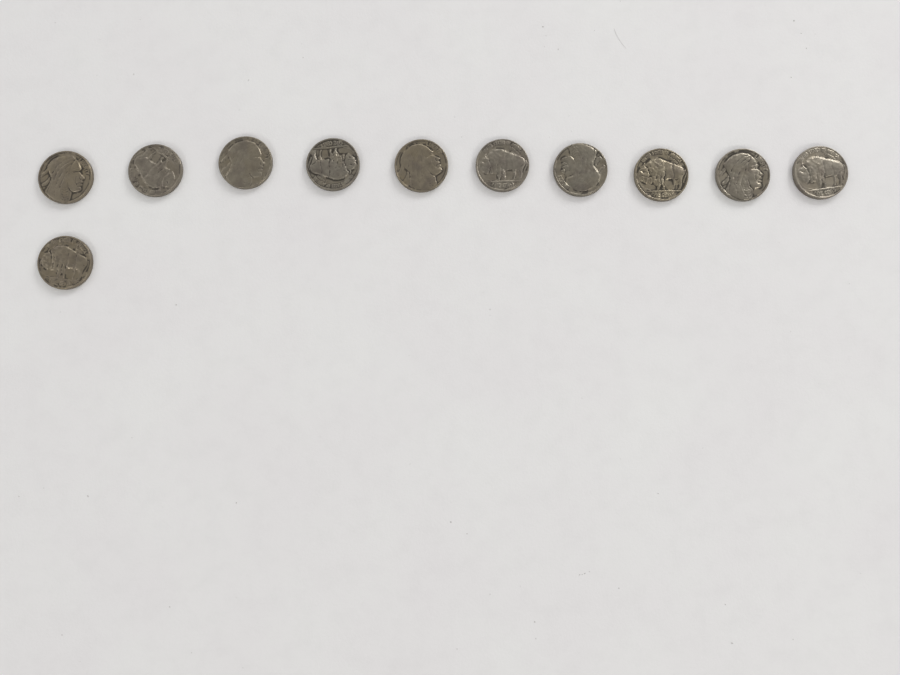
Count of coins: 11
